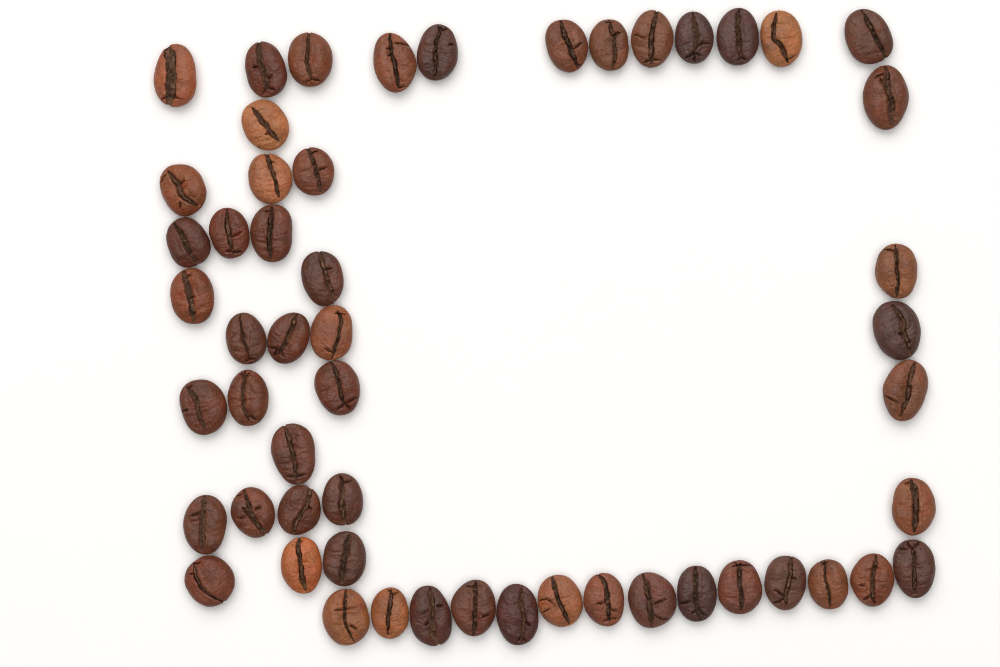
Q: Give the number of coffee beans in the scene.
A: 54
